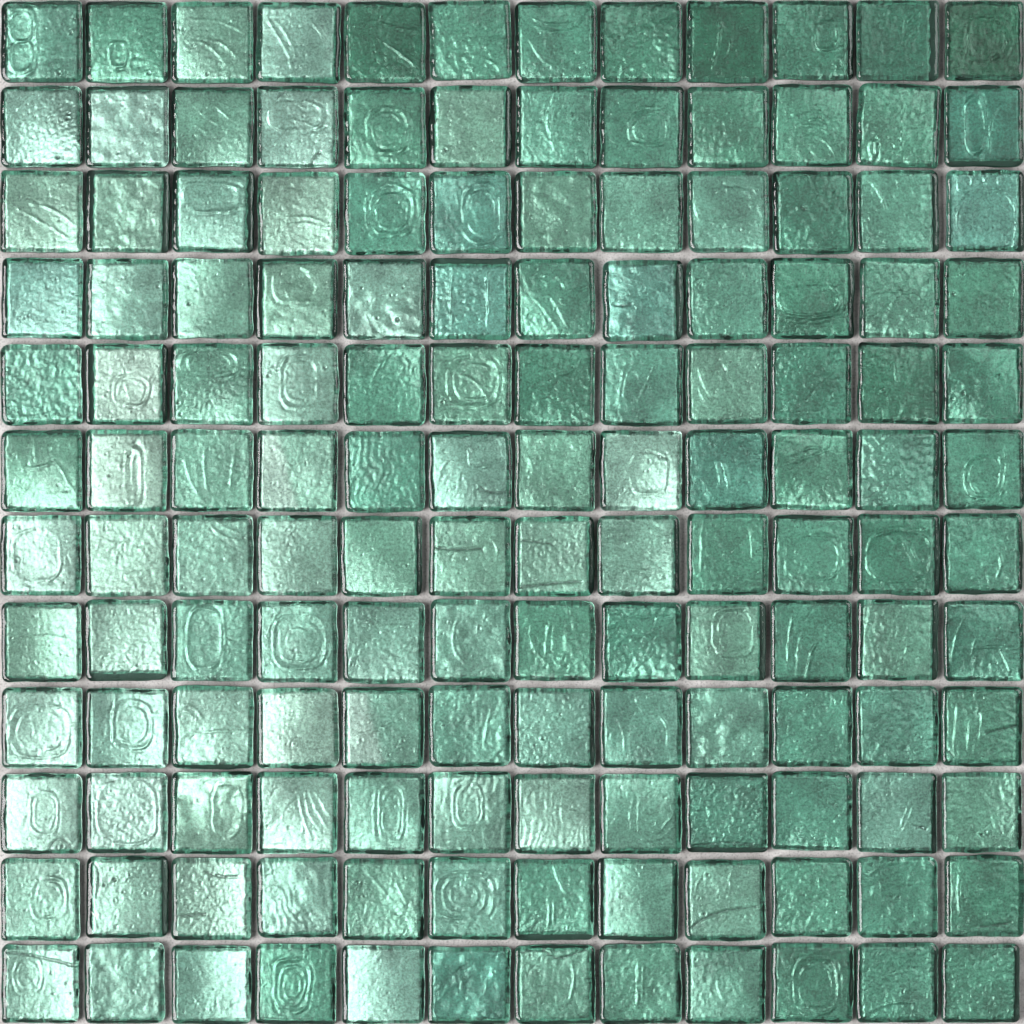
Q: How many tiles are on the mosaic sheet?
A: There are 144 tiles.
